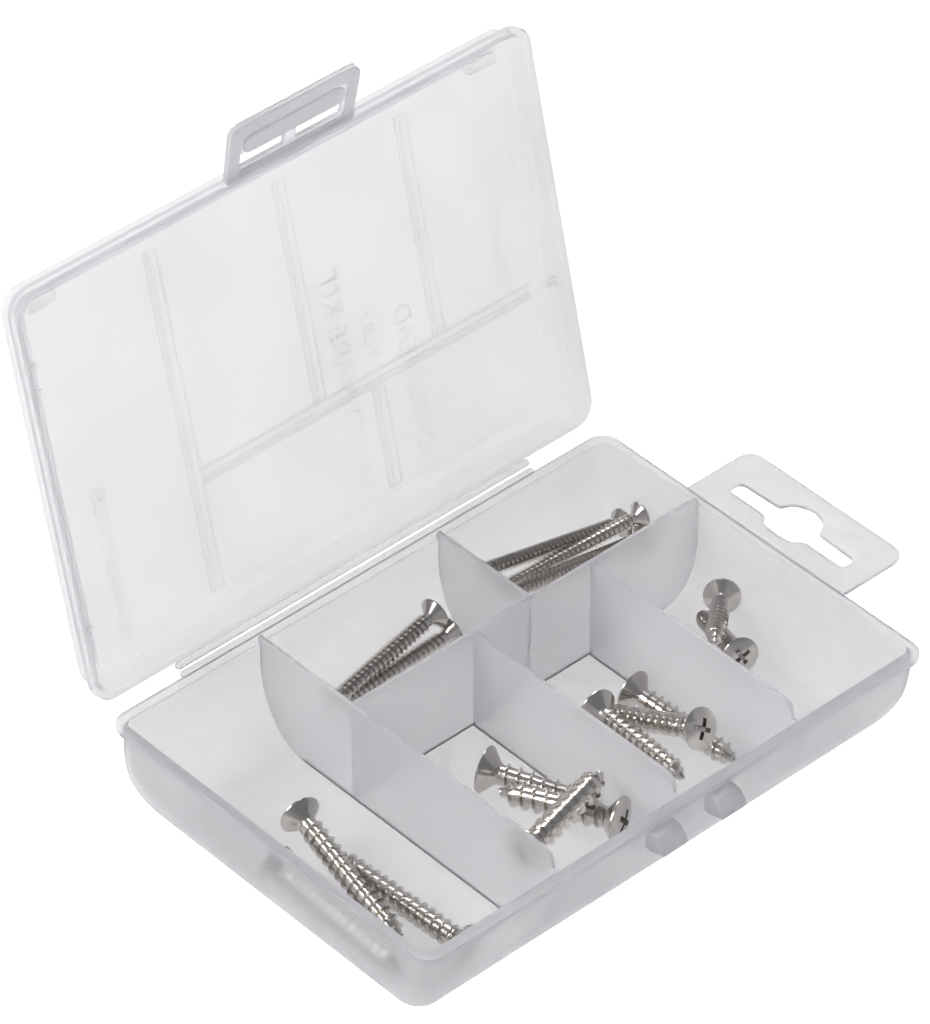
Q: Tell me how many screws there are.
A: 16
